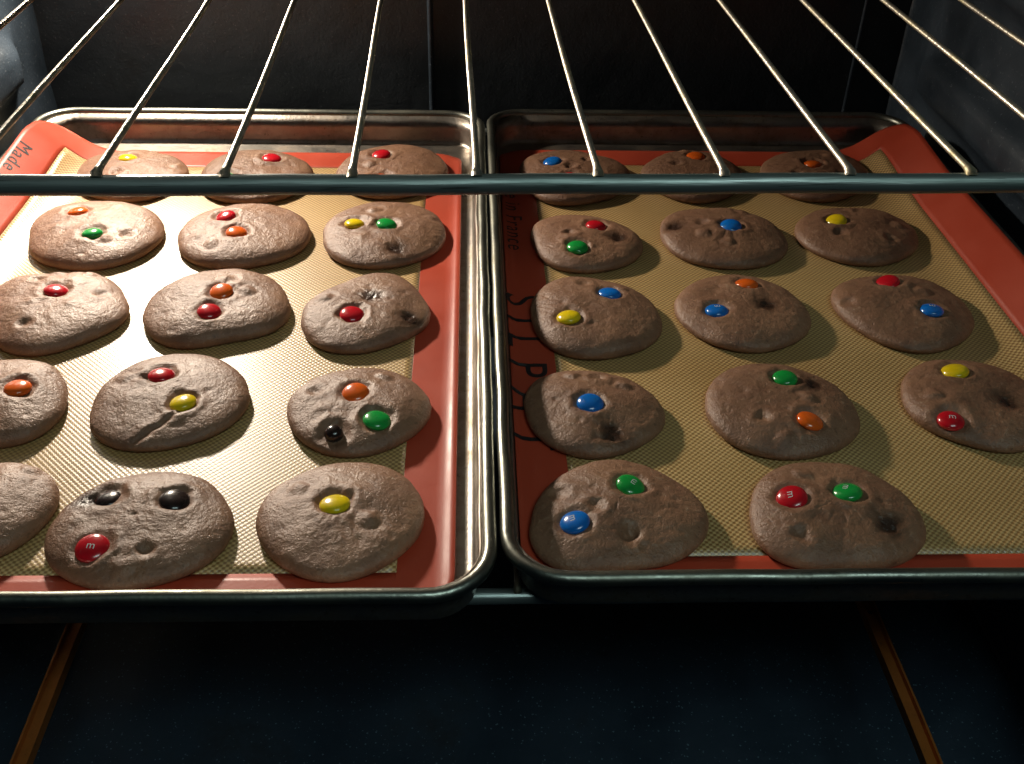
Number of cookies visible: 29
